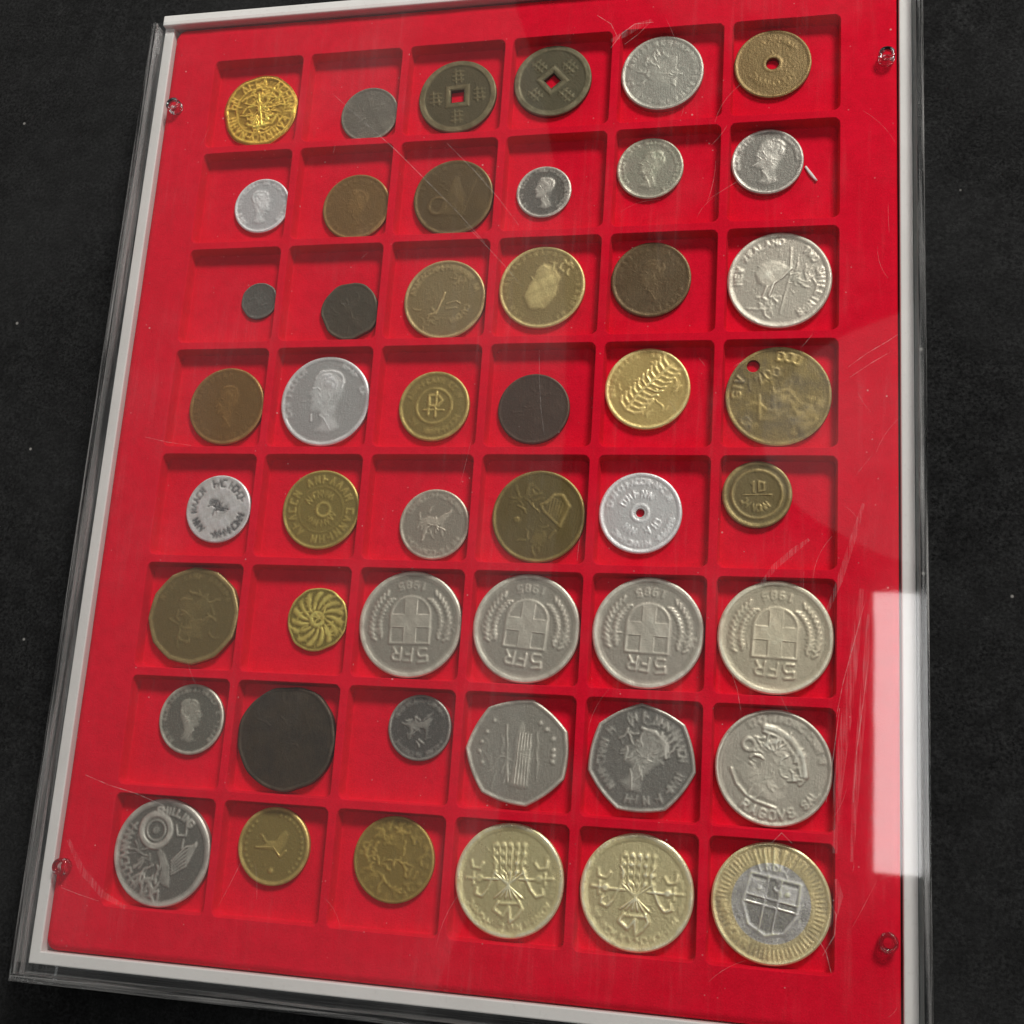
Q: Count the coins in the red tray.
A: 48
